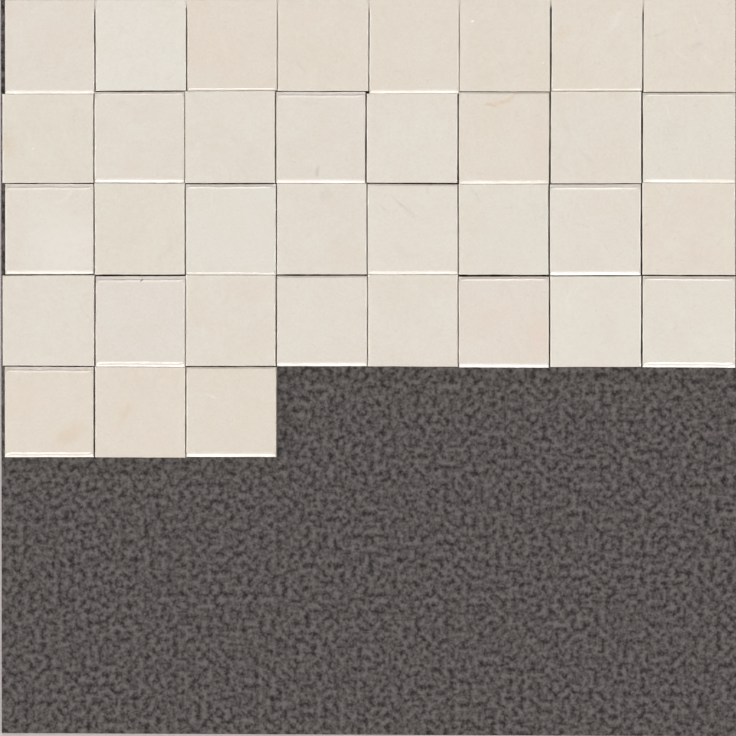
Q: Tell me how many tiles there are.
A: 35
